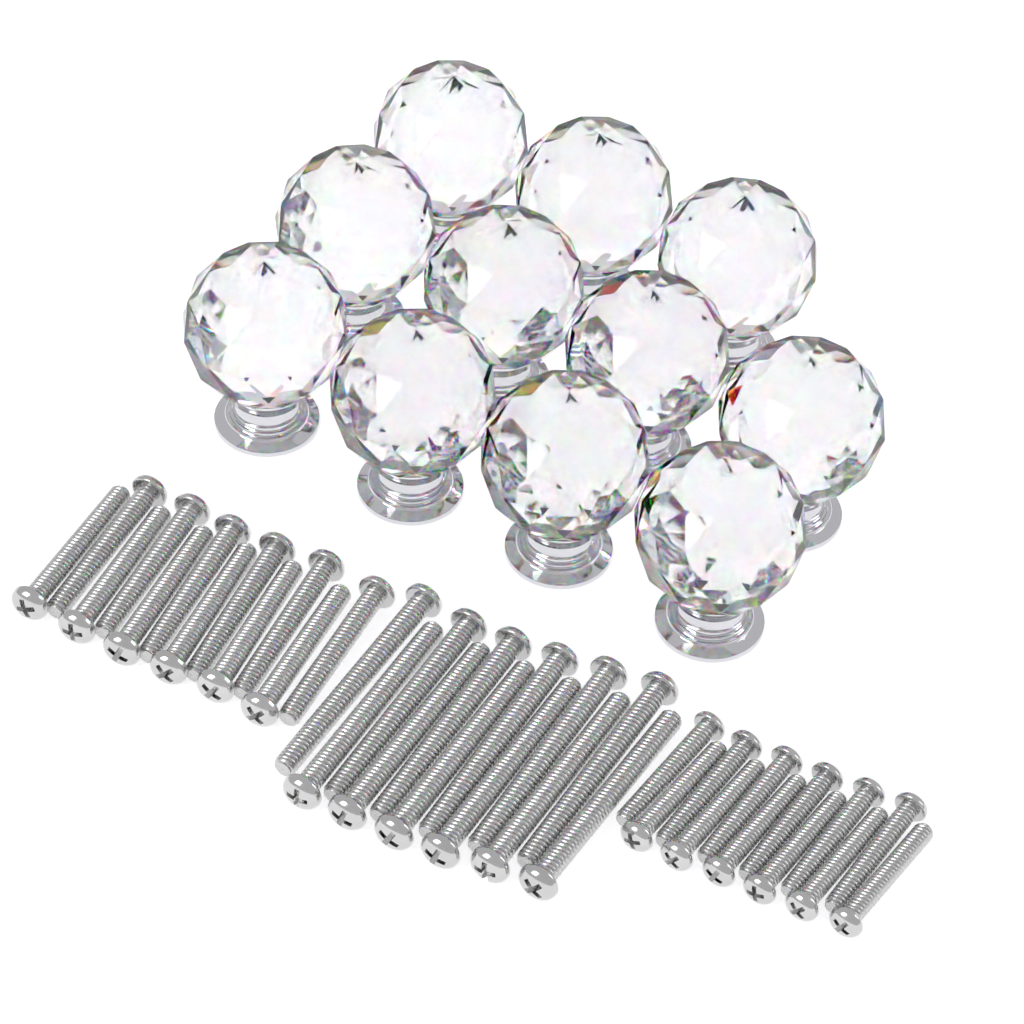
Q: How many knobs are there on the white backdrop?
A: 11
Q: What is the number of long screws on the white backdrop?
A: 12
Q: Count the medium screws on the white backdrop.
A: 12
